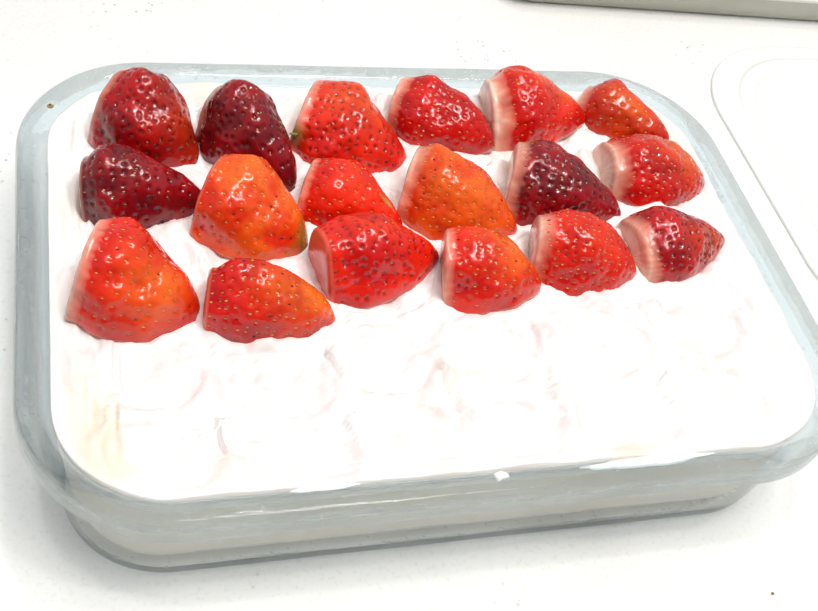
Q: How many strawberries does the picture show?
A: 18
